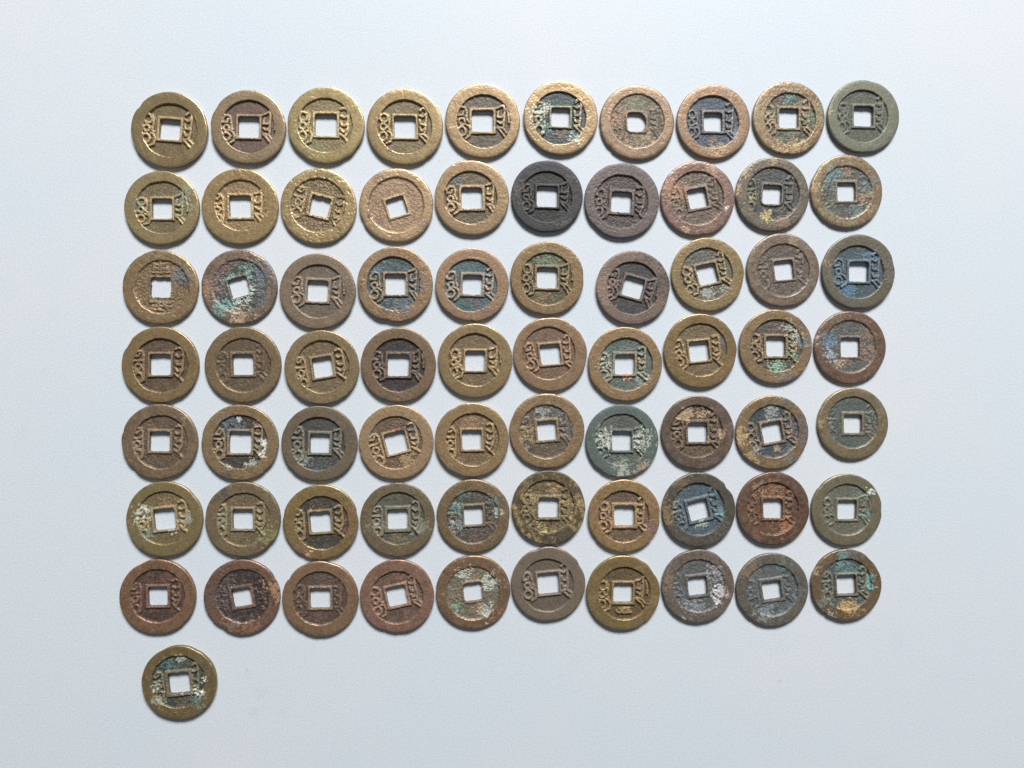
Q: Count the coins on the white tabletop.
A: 71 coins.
